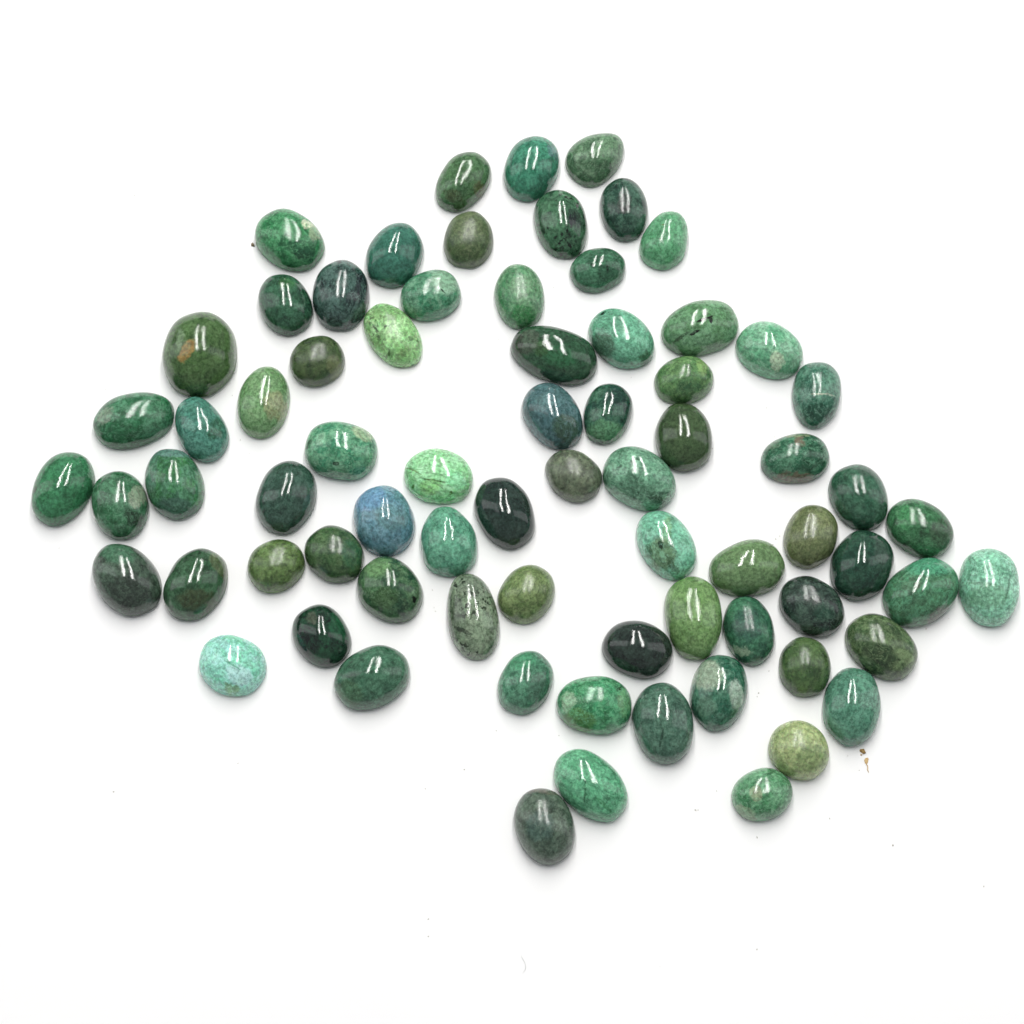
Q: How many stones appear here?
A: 74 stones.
